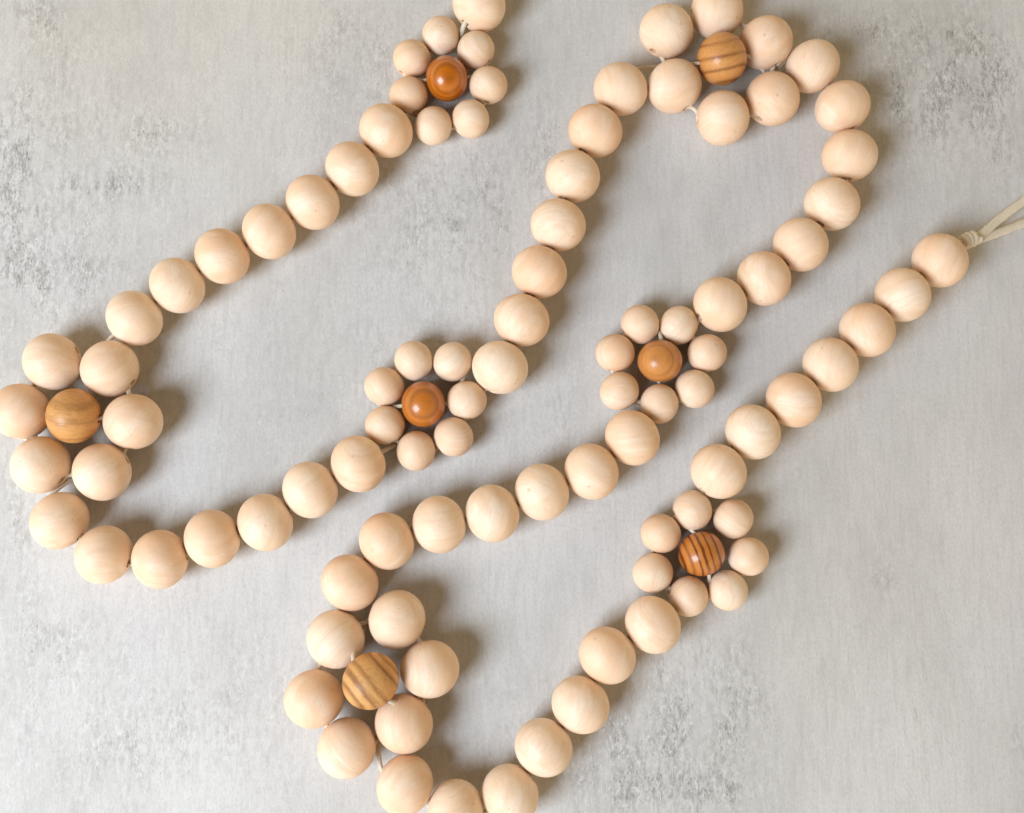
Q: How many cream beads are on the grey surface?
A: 96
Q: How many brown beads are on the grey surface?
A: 7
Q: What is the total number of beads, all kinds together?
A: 103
